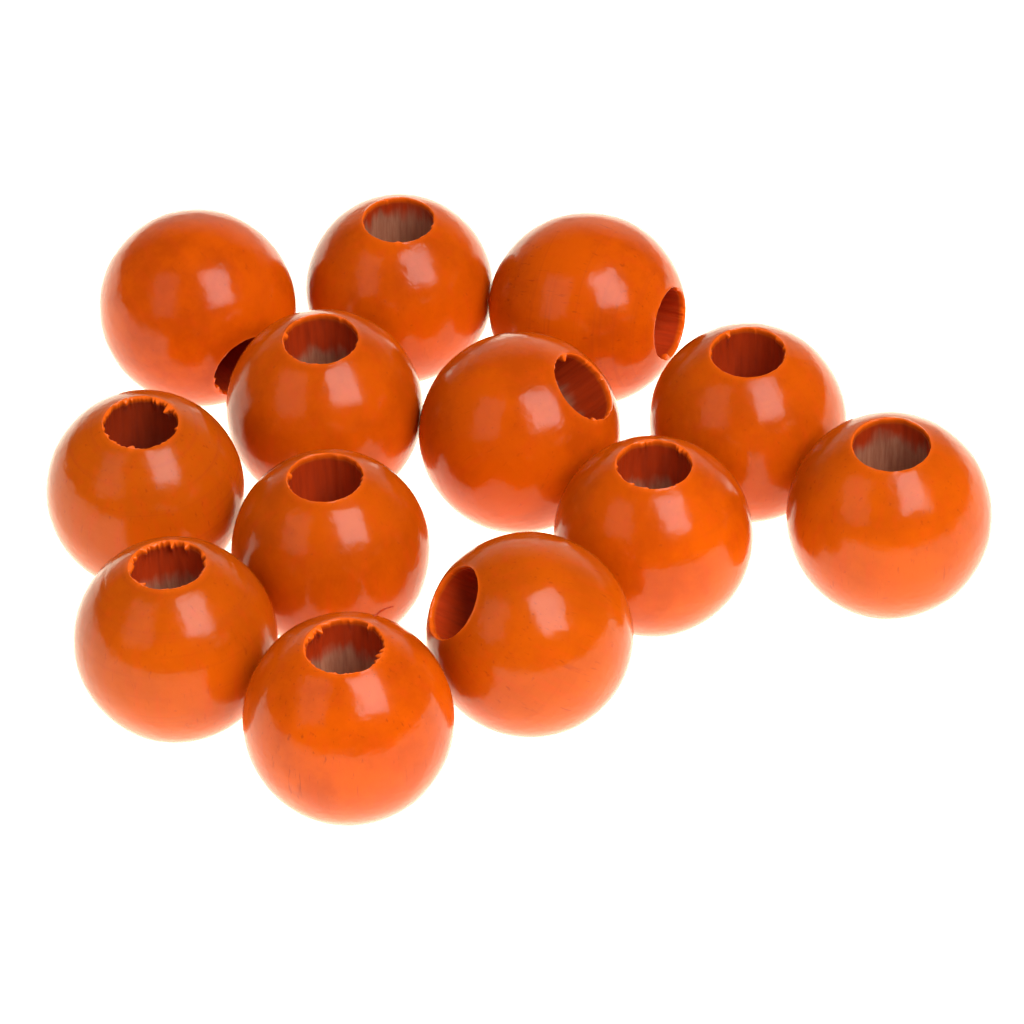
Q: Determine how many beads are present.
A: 13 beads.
